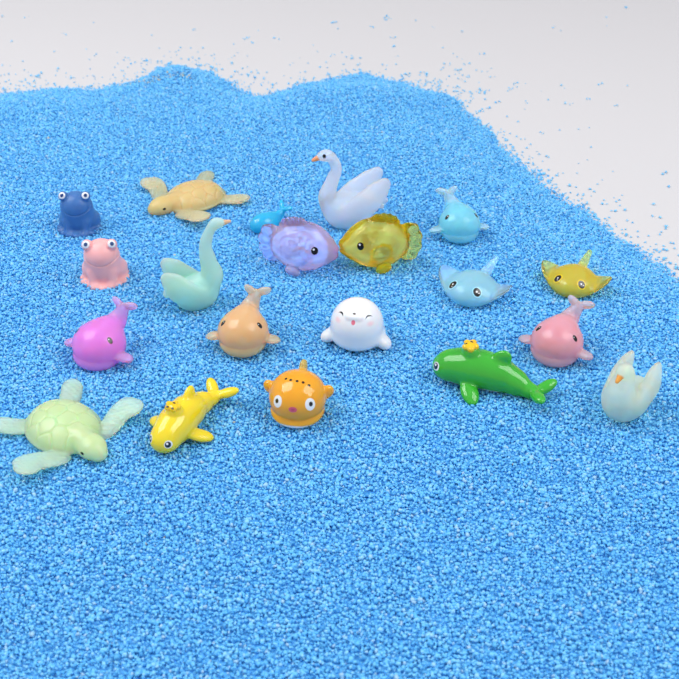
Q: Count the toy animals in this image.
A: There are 20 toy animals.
